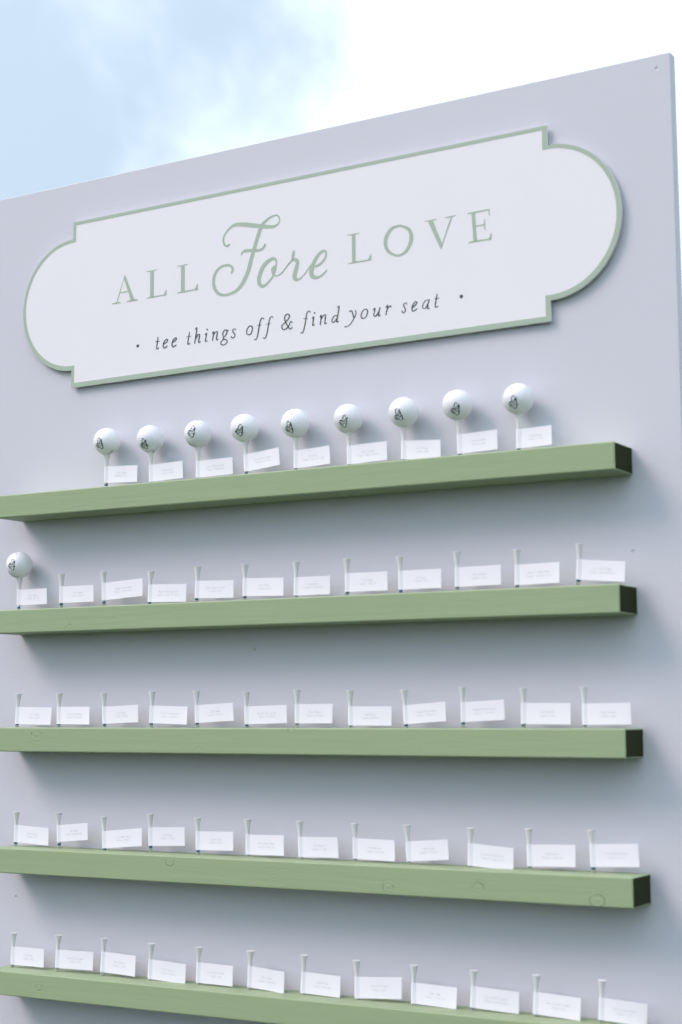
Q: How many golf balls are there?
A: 10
